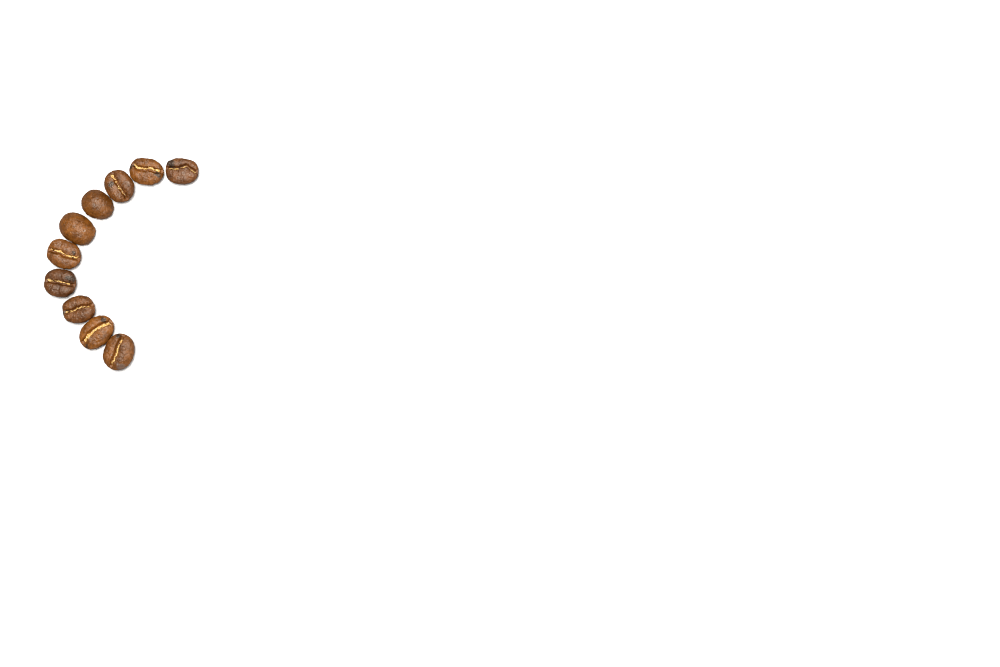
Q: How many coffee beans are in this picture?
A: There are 10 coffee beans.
